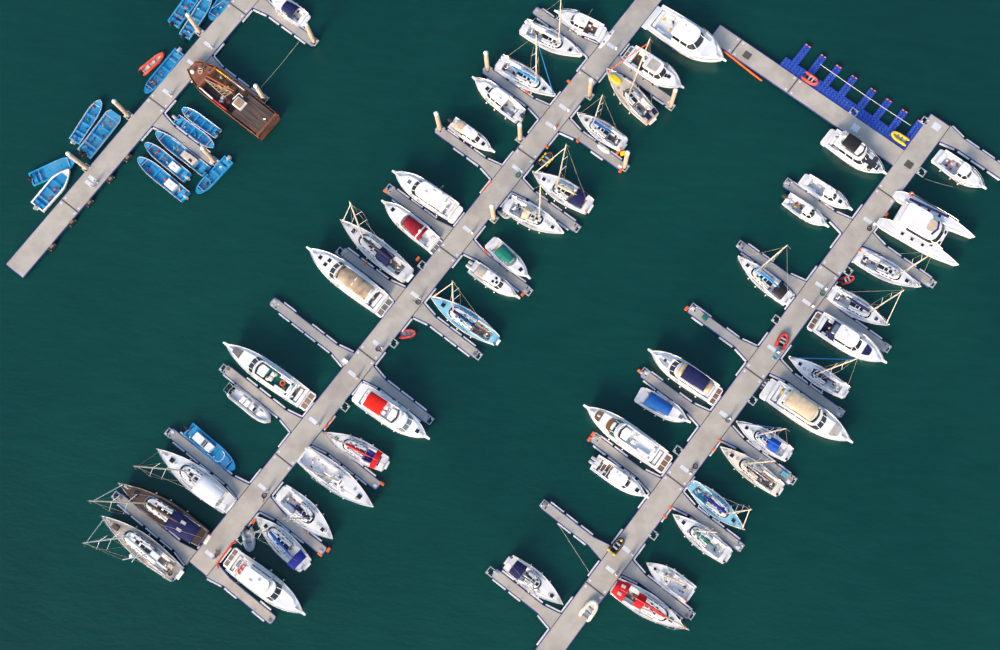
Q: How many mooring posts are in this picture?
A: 13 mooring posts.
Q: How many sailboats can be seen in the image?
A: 26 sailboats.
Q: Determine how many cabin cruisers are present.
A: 24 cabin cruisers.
